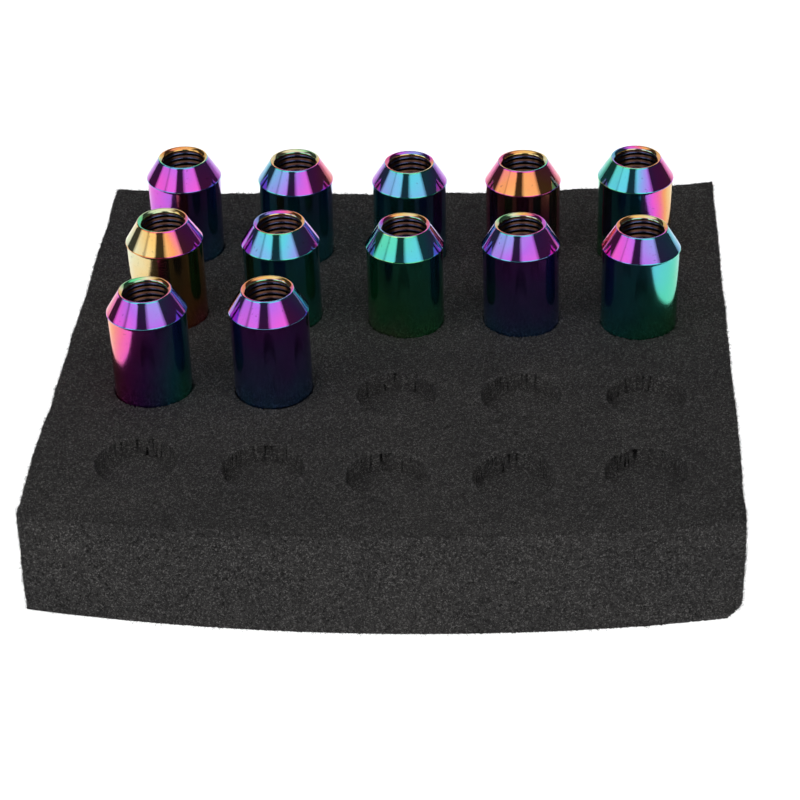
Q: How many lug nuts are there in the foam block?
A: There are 12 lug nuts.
